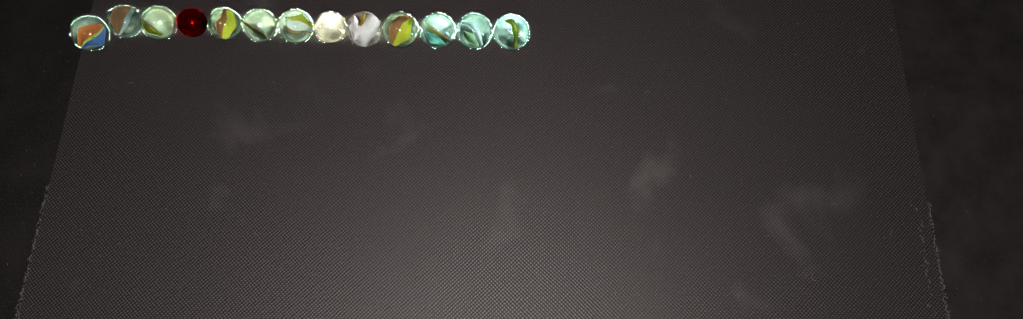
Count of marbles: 13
